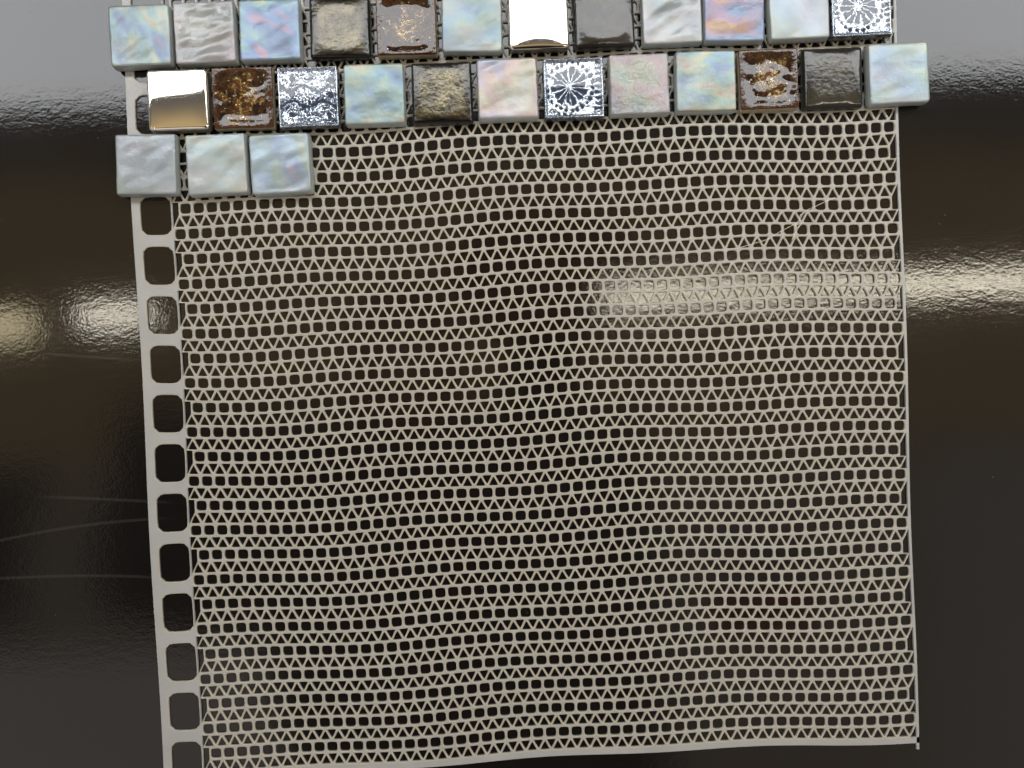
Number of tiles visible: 27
